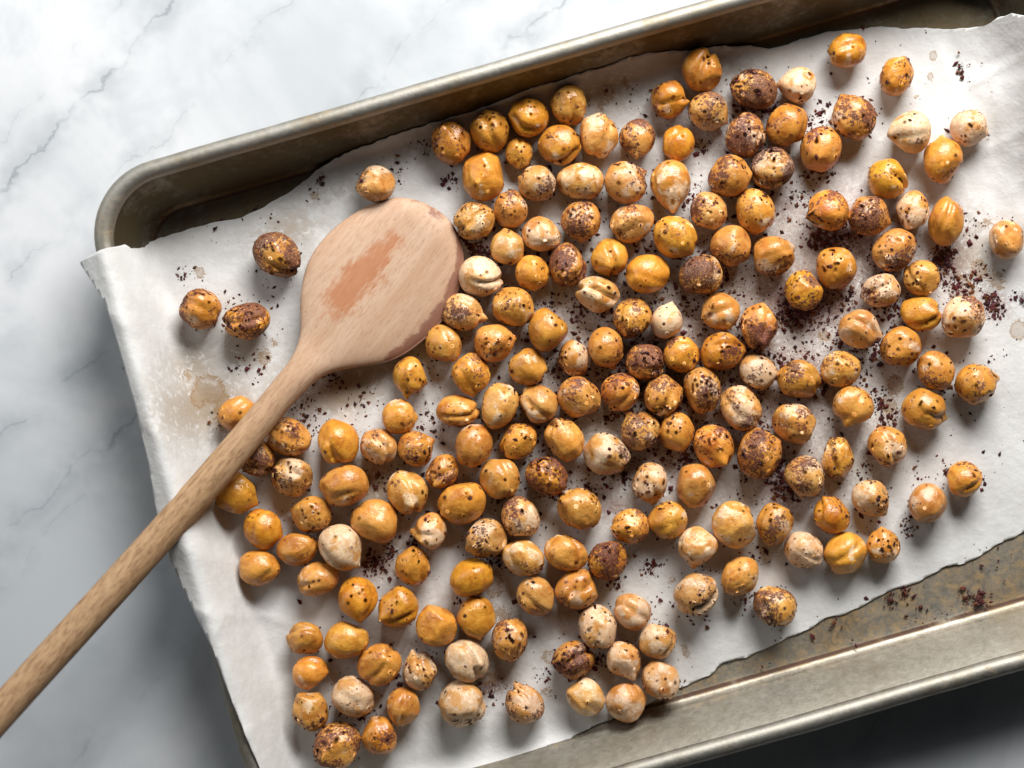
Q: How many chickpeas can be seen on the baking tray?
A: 187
